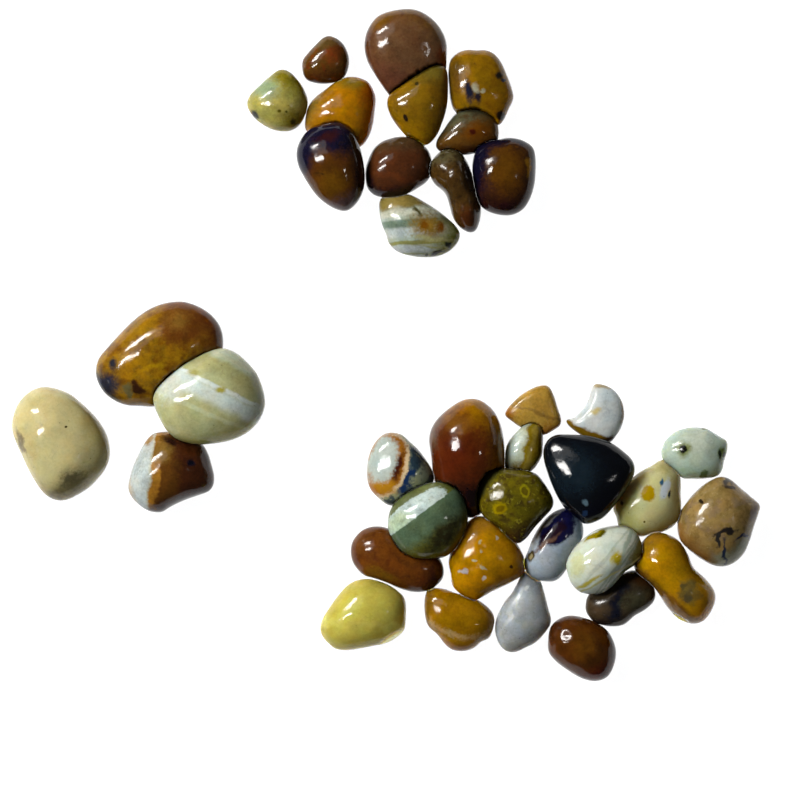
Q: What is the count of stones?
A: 37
